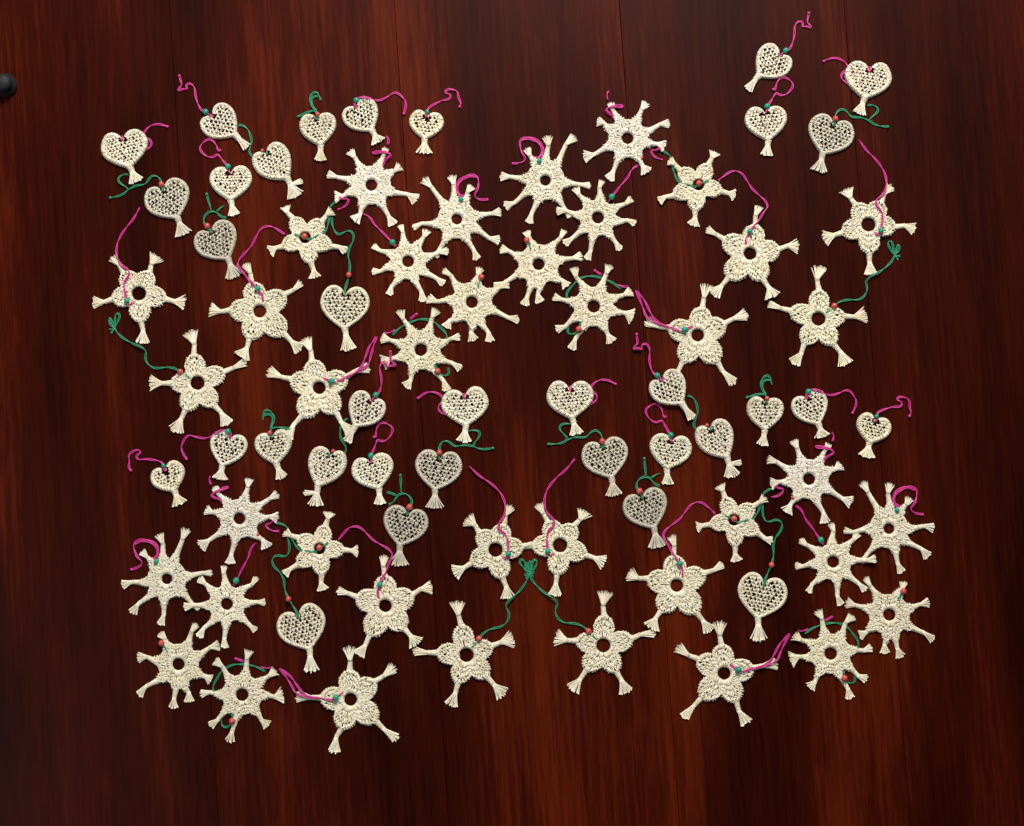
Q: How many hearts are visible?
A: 34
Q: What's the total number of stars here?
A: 20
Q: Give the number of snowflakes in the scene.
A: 20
